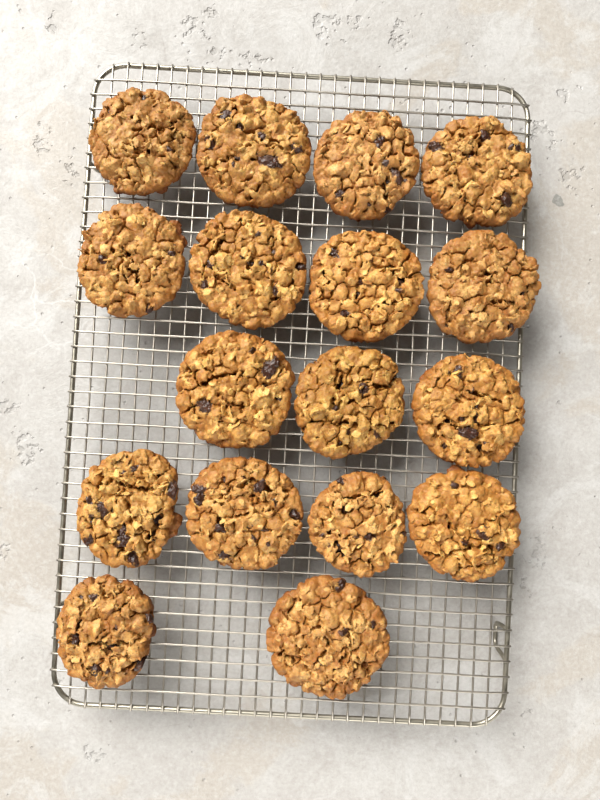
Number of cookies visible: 17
